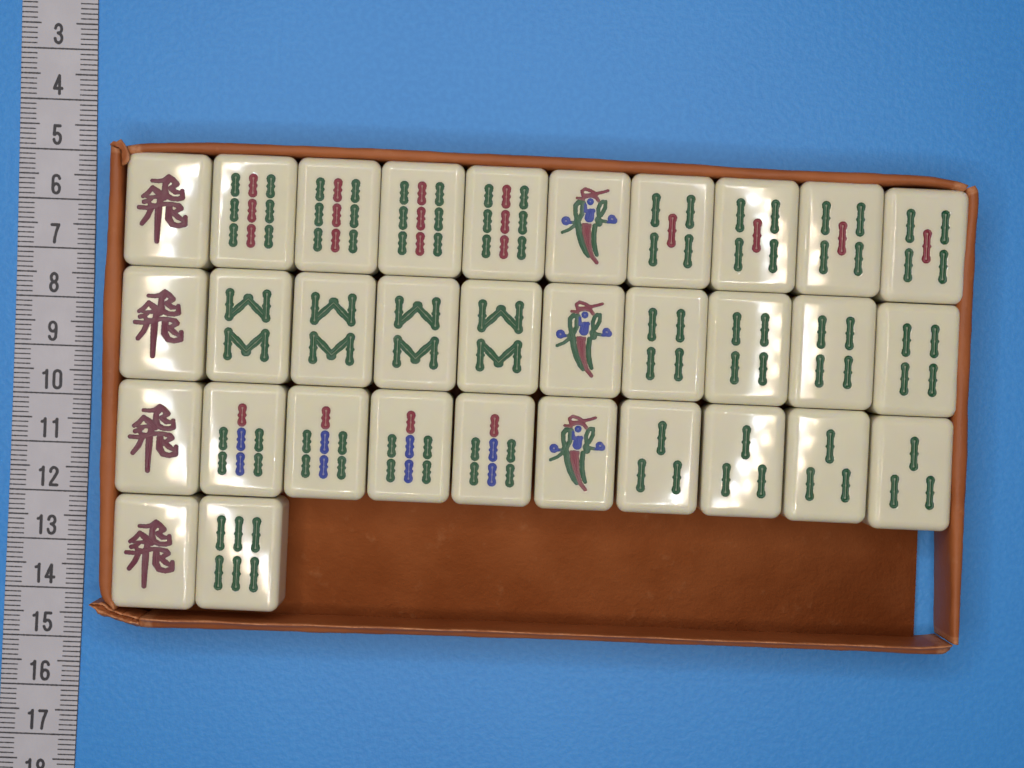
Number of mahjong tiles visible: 32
